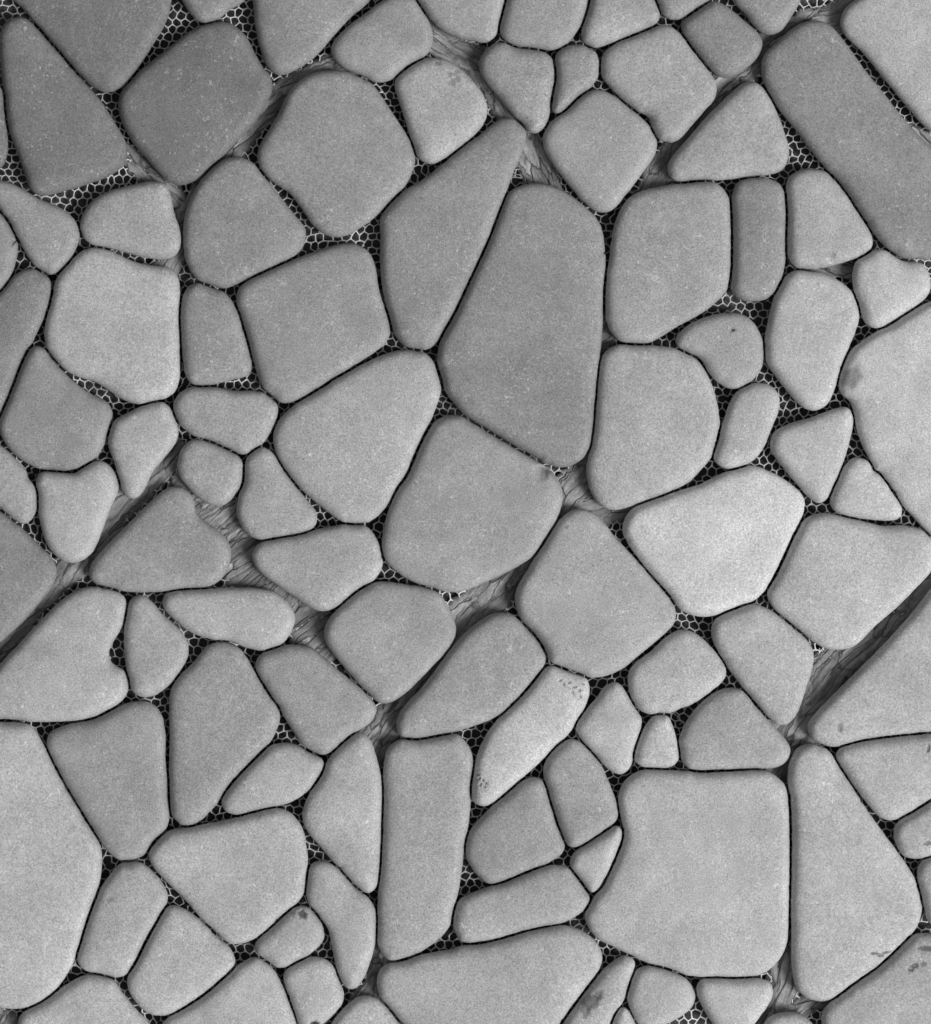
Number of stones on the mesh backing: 102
